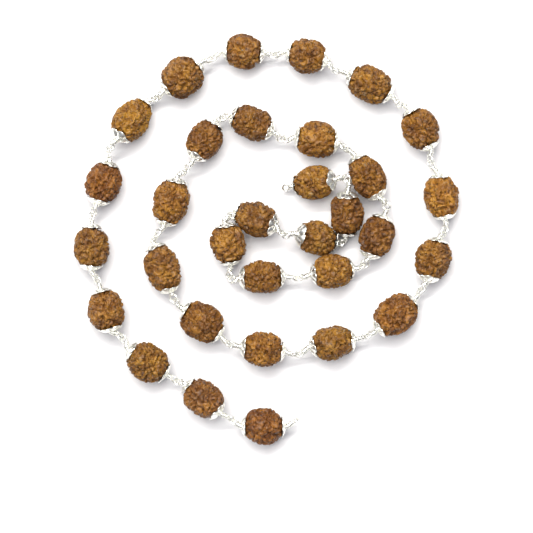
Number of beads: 32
